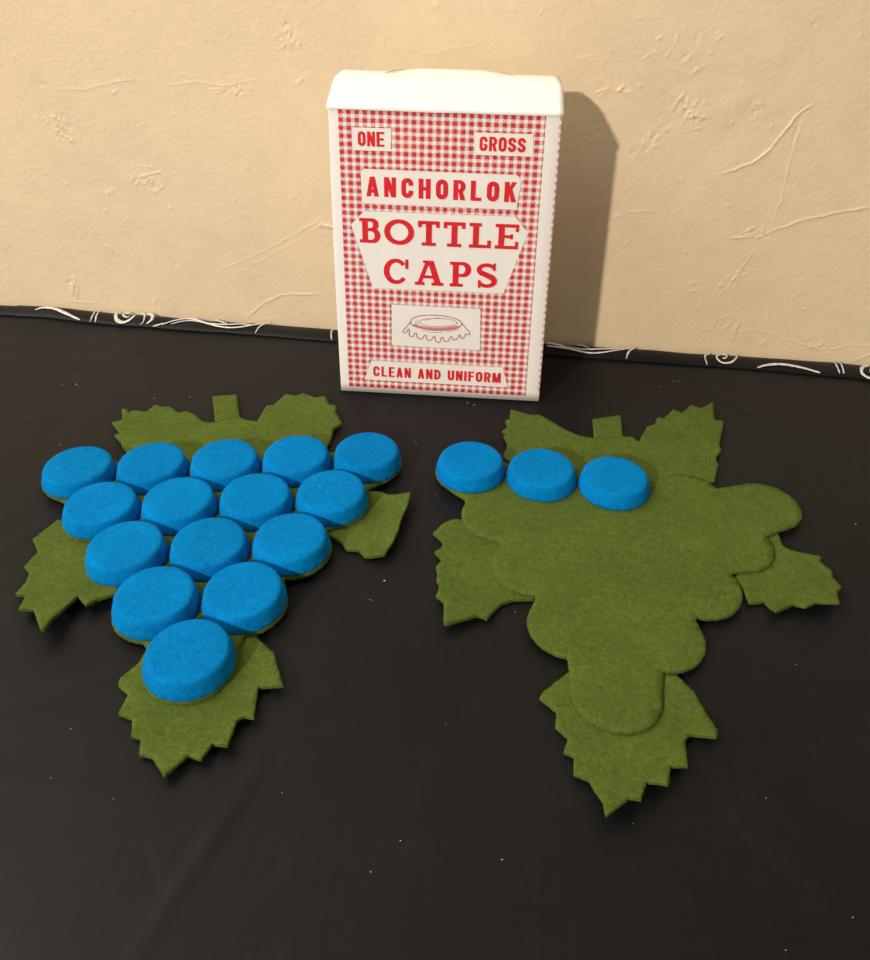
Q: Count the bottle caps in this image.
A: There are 18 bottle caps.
